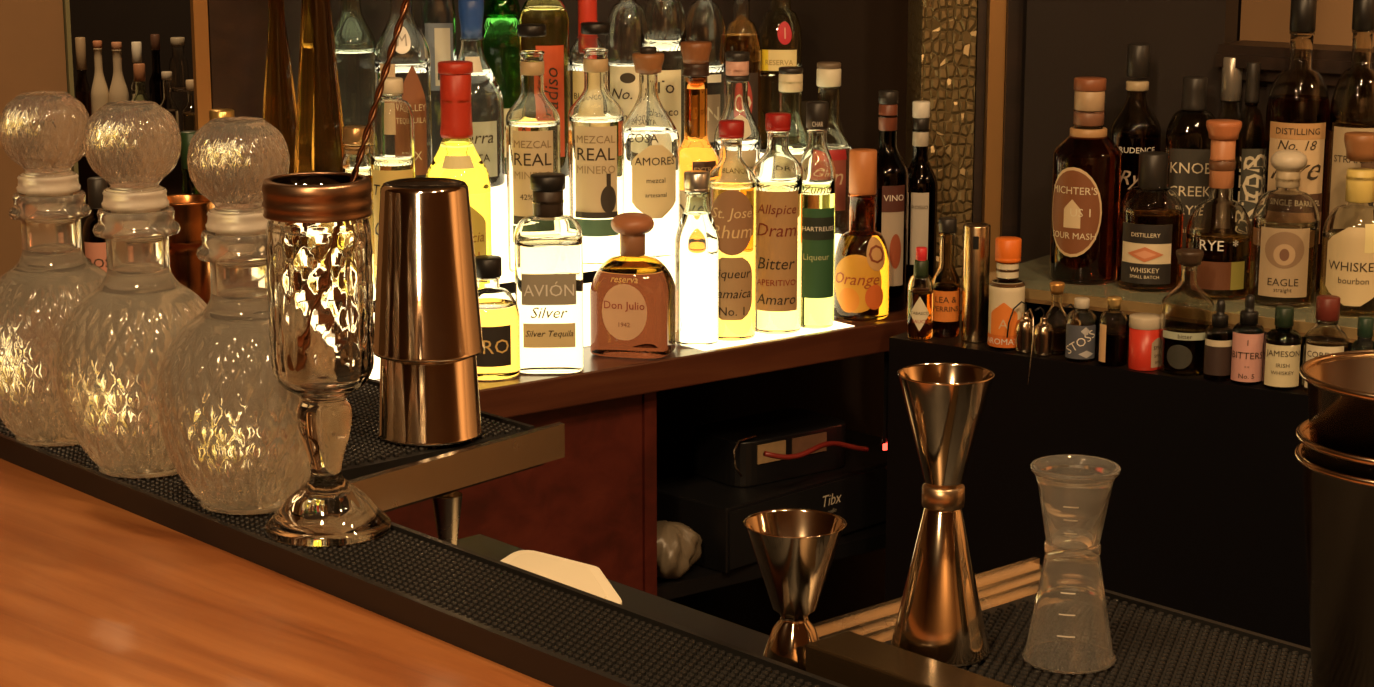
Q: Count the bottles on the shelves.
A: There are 69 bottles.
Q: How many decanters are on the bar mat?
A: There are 3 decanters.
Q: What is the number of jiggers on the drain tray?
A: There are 3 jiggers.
